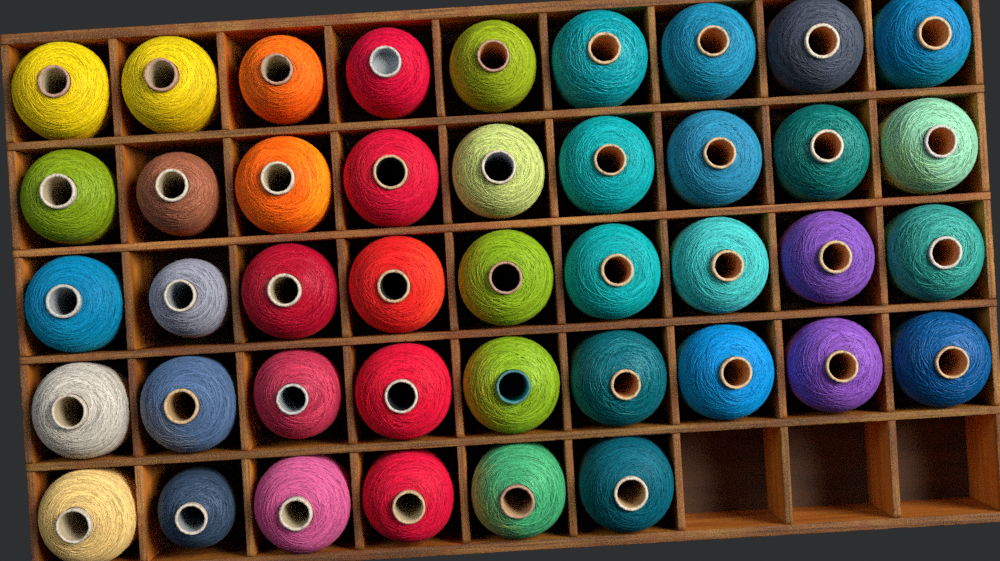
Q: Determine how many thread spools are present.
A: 42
